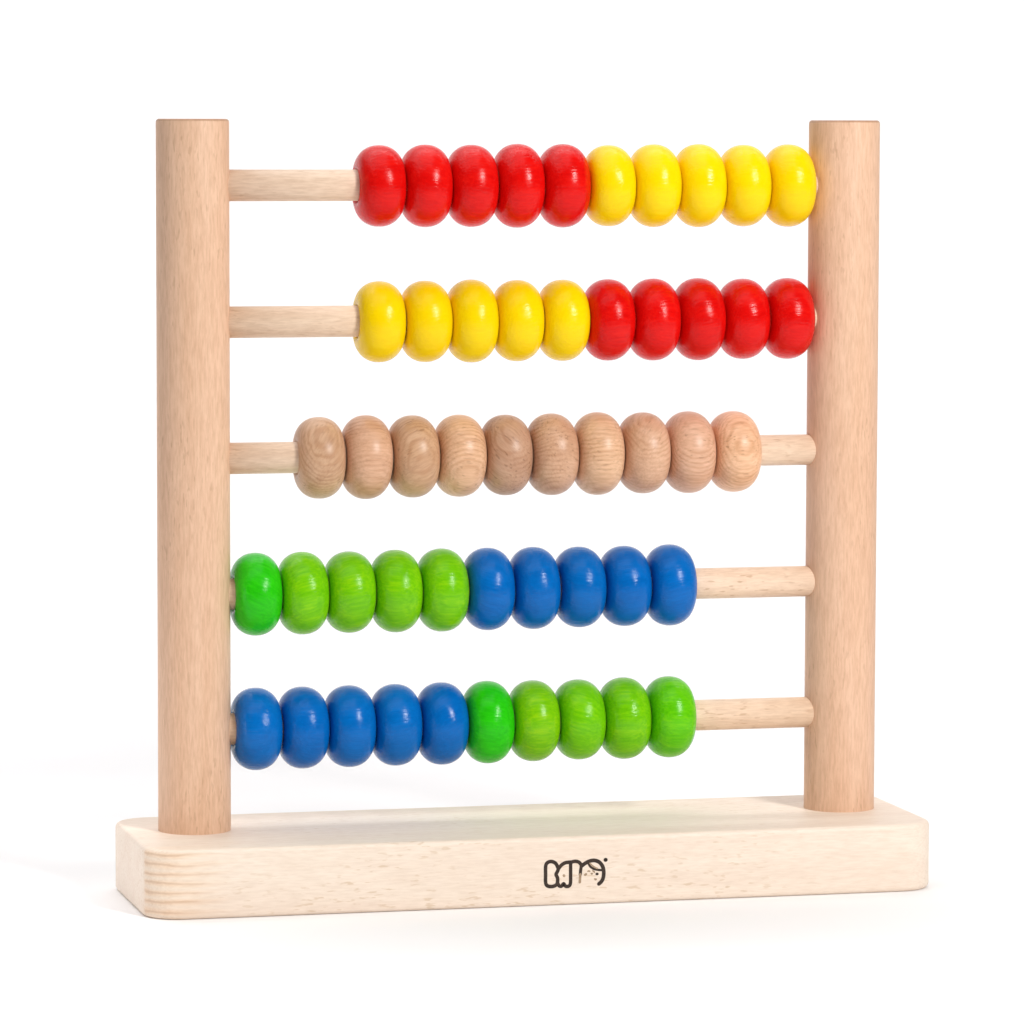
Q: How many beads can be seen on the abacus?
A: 50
